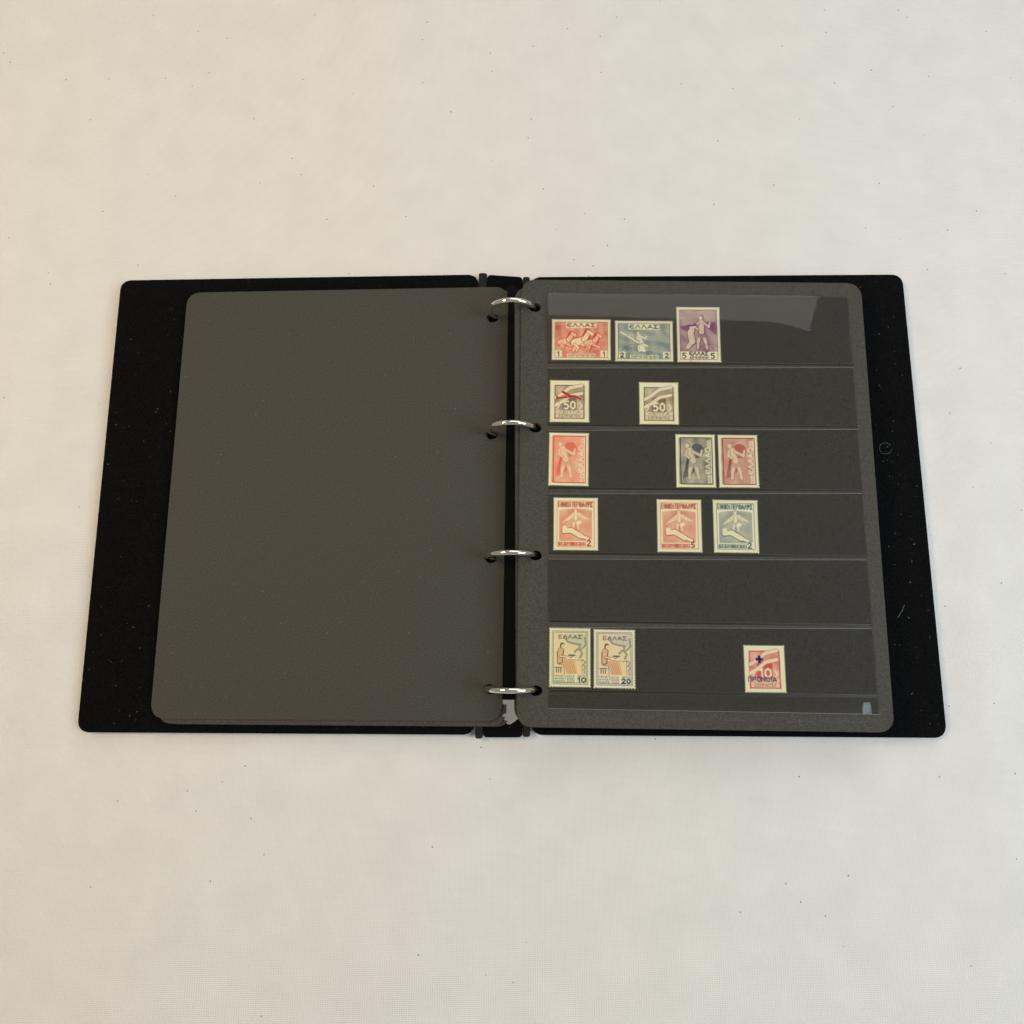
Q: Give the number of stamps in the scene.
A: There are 14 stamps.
